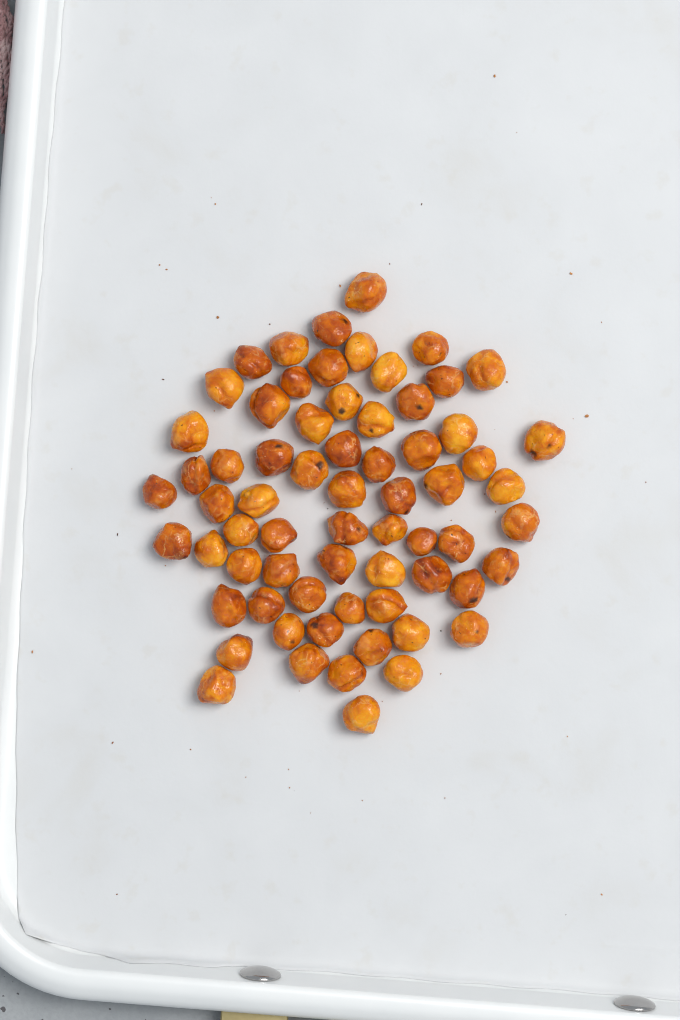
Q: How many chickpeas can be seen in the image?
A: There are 67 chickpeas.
